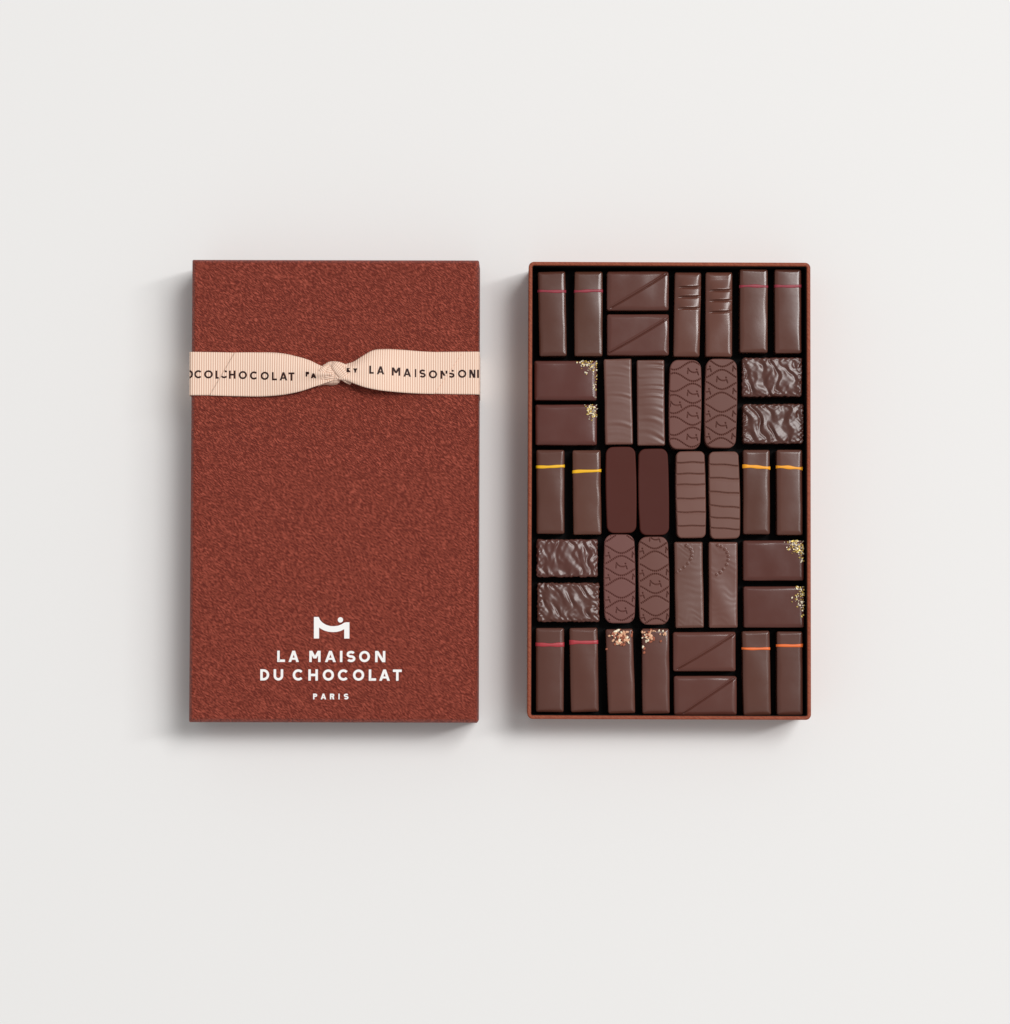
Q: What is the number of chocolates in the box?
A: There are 40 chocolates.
